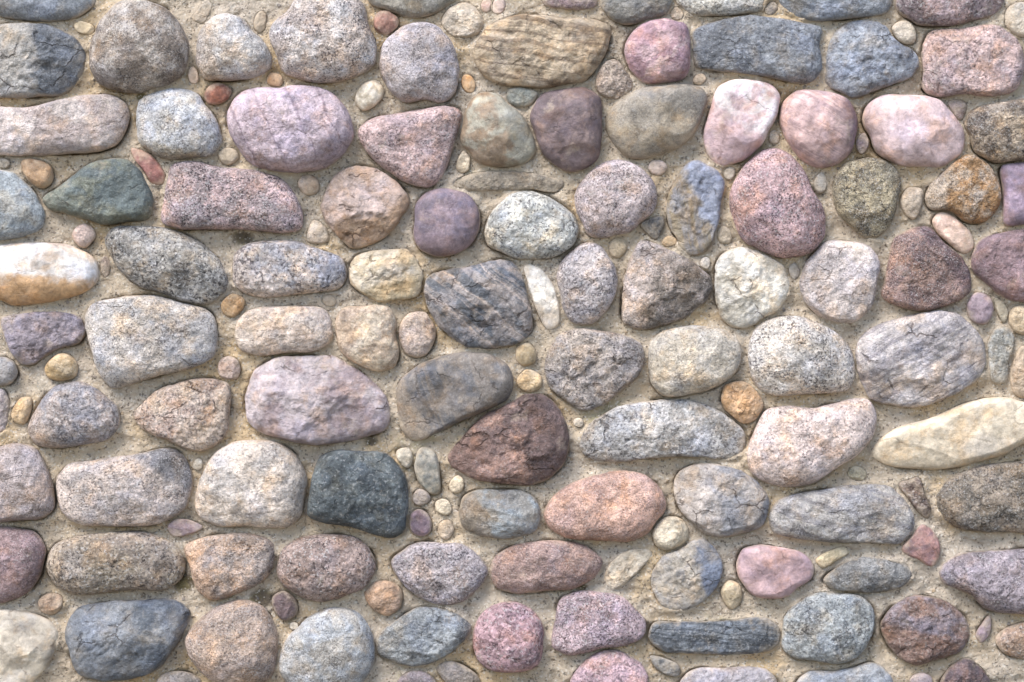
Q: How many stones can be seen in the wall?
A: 188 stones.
